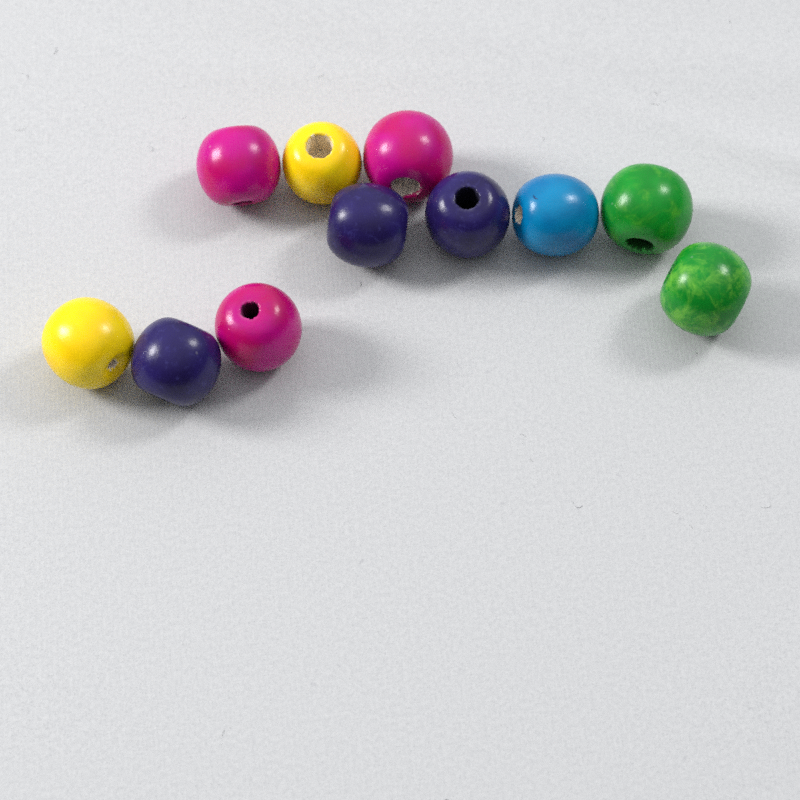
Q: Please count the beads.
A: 11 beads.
